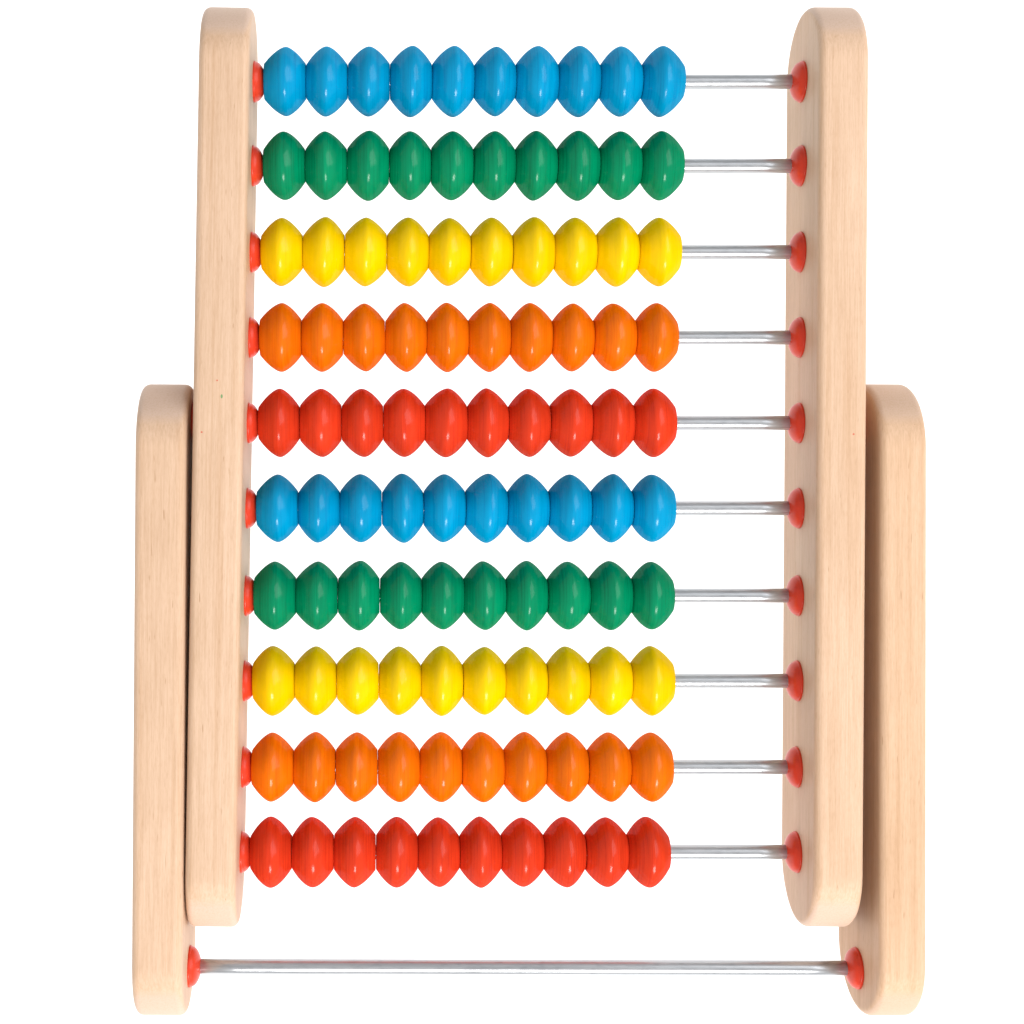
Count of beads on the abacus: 100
